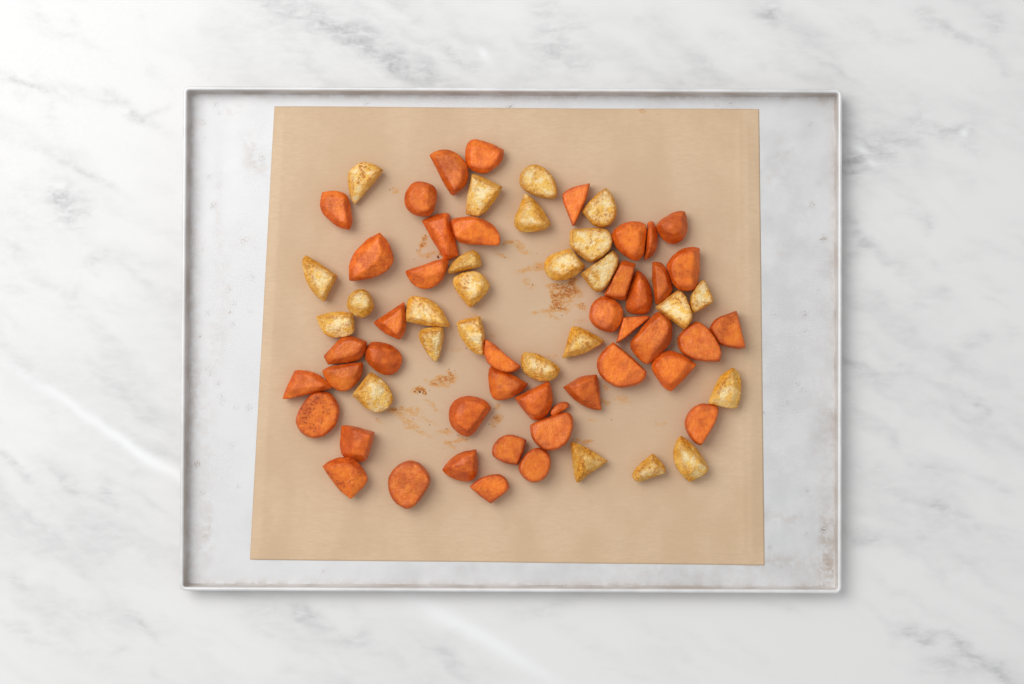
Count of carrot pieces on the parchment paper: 44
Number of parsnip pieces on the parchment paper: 25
